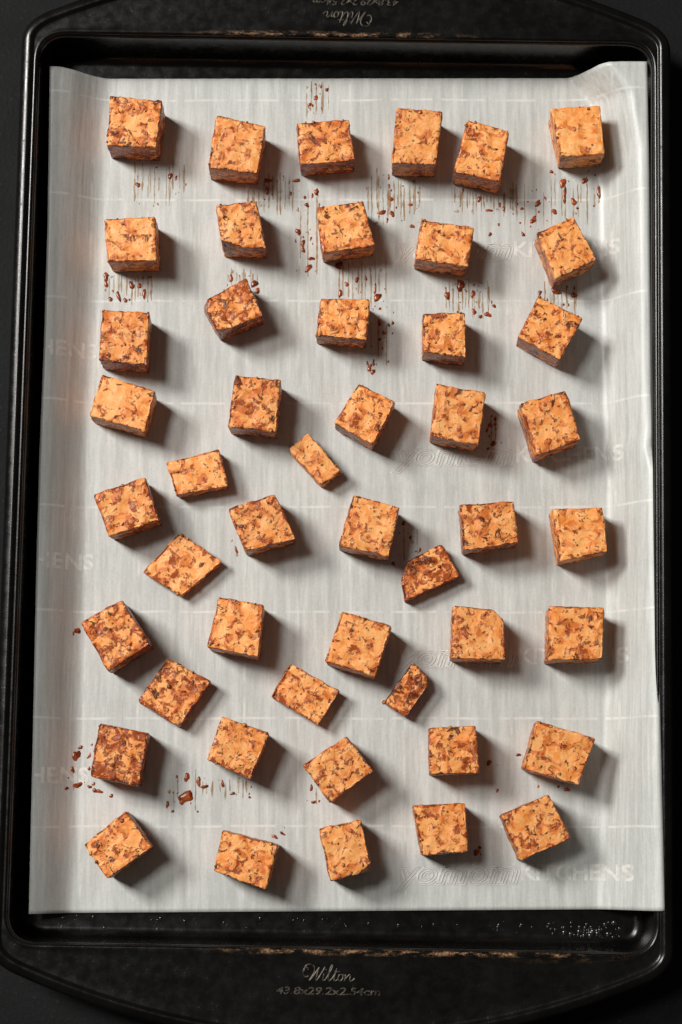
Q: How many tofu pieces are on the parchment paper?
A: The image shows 48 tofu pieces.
